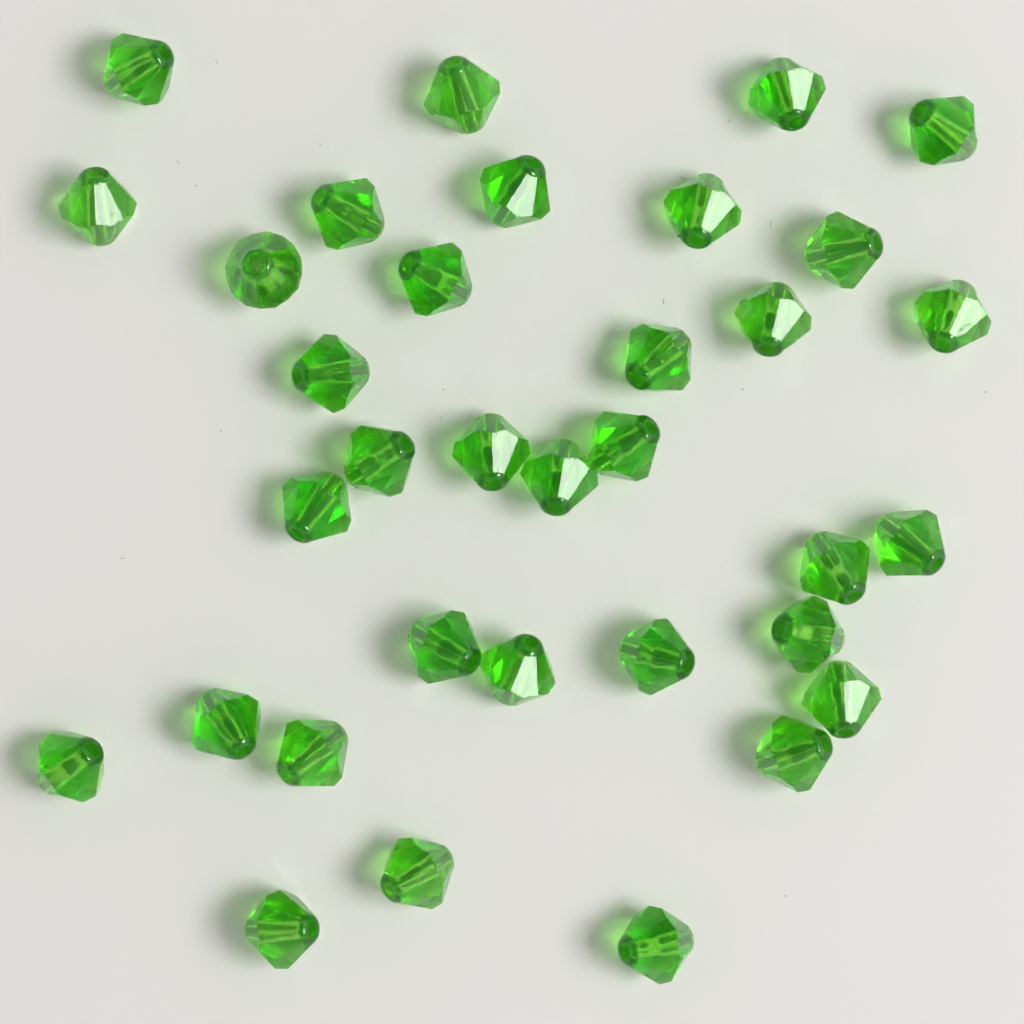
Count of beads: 34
